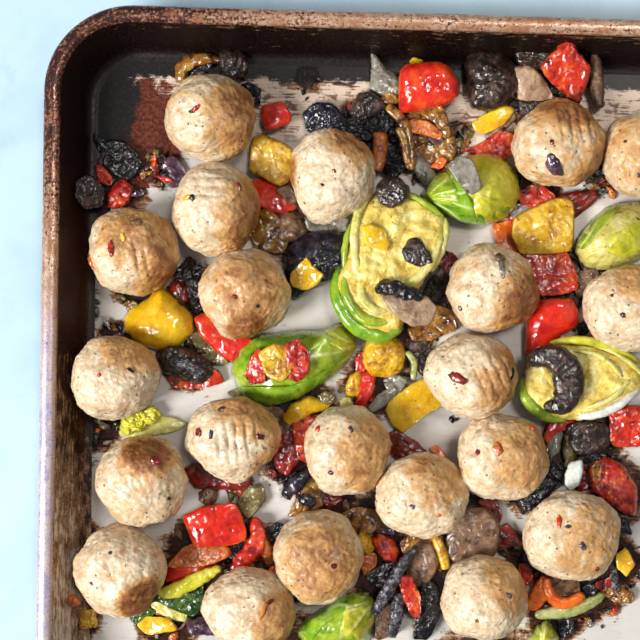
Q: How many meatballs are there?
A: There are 21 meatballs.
